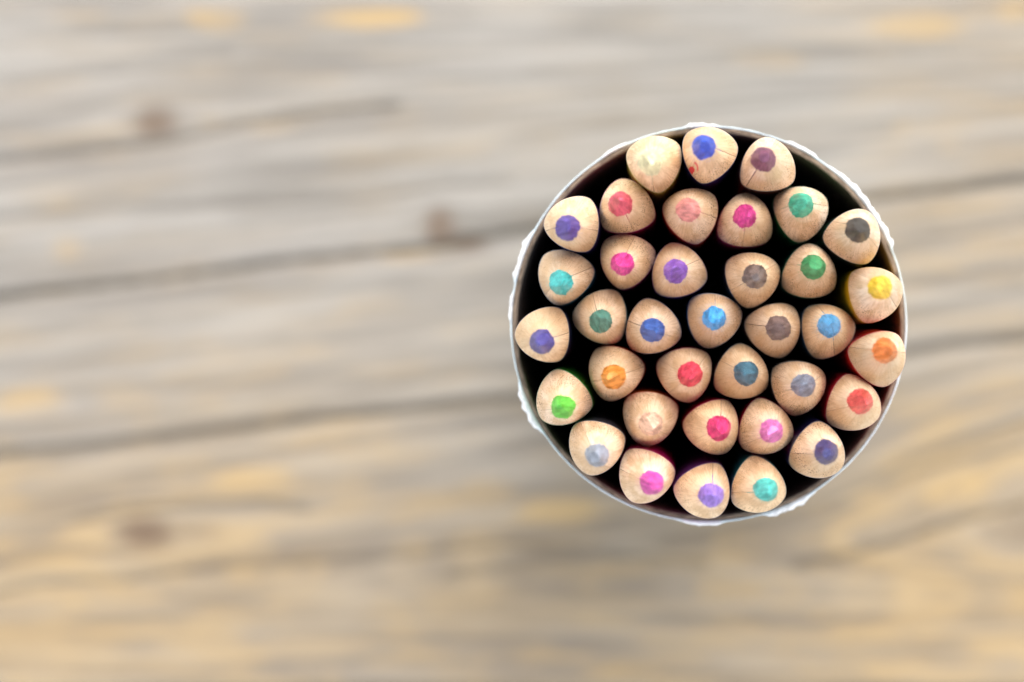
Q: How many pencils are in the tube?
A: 36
